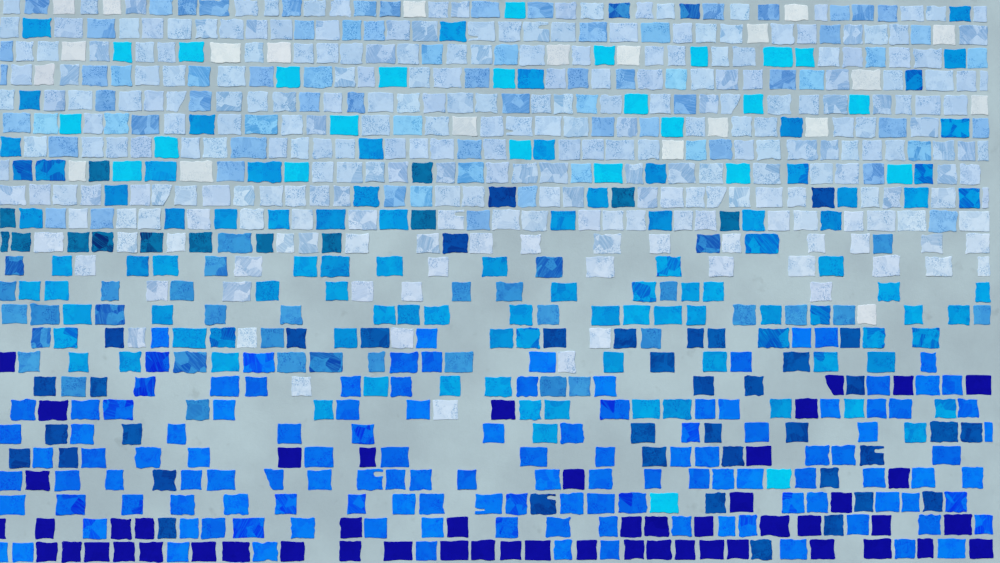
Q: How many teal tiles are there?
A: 14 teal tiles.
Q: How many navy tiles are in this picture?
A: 52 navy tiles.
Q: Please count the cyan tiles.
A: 25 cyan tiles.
